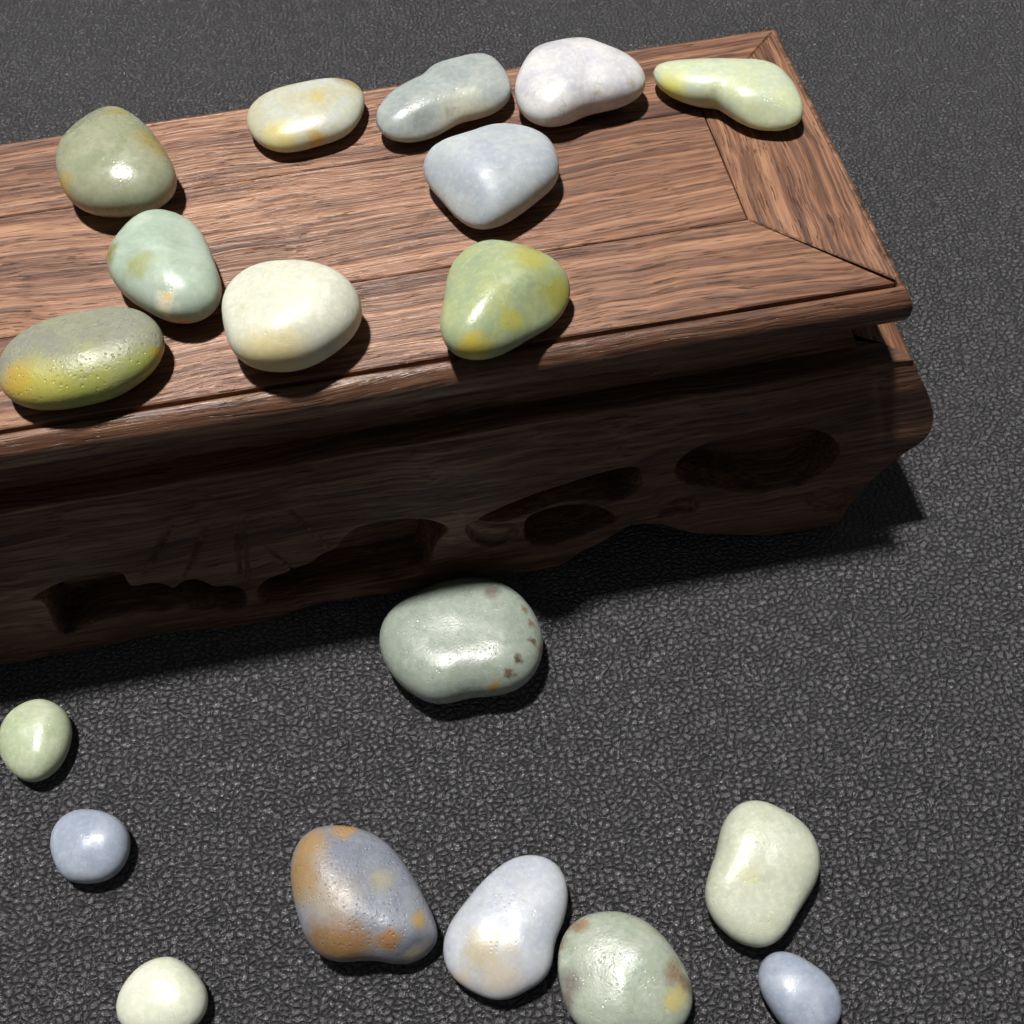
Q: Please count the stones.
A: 19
